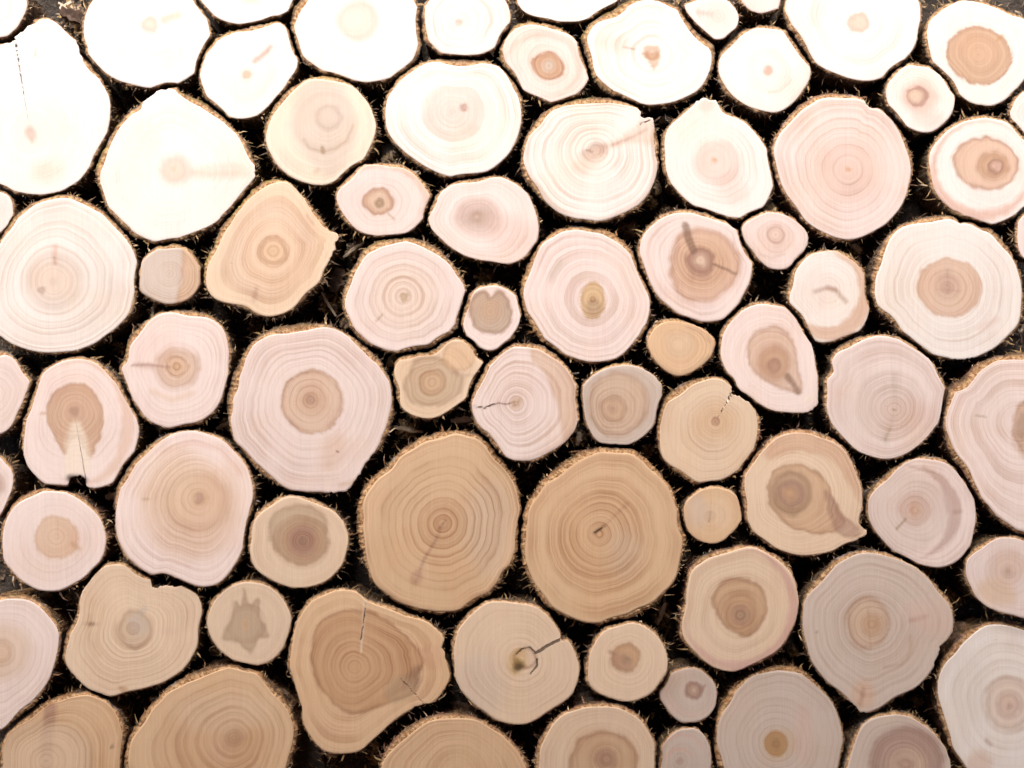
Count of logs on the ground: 77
